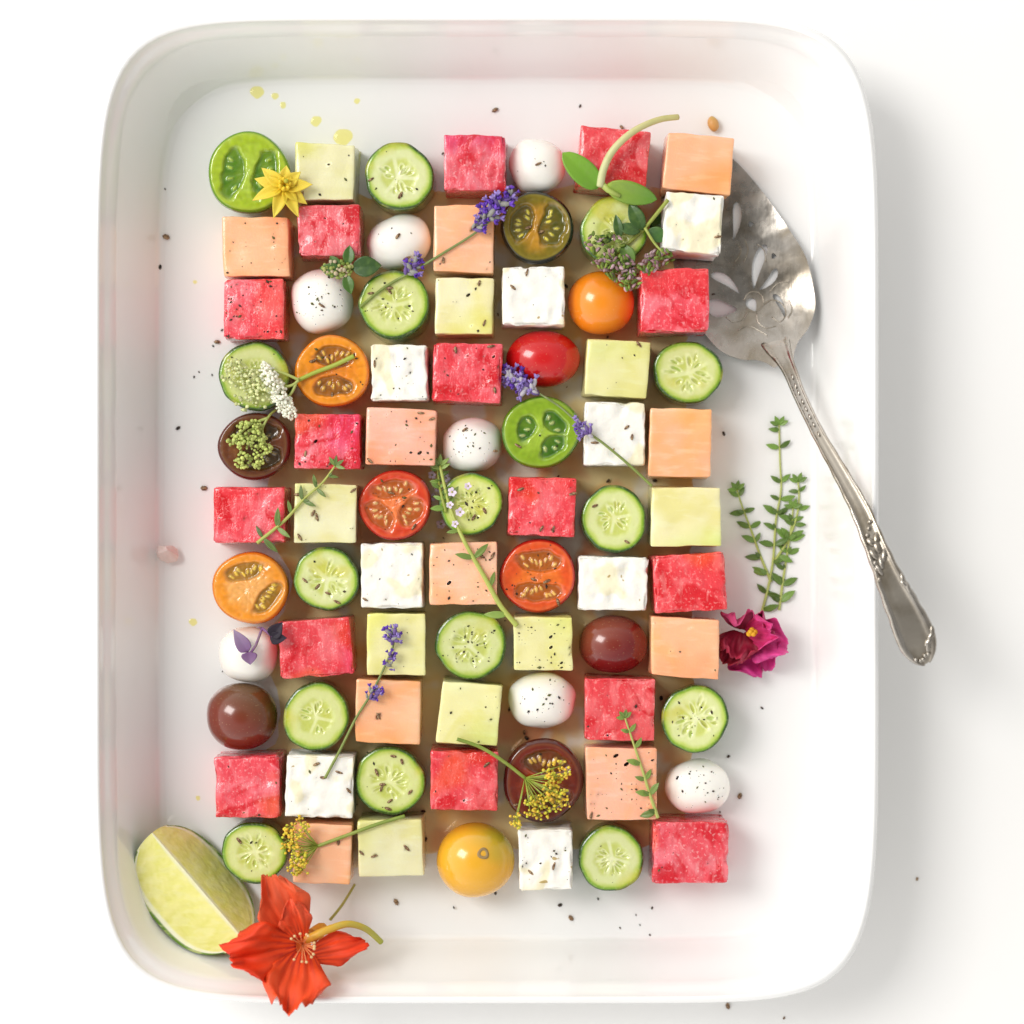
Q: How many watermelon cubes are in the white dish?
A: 15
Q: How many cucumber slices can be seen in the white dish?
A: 14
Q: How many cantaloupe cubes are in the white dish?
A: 10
